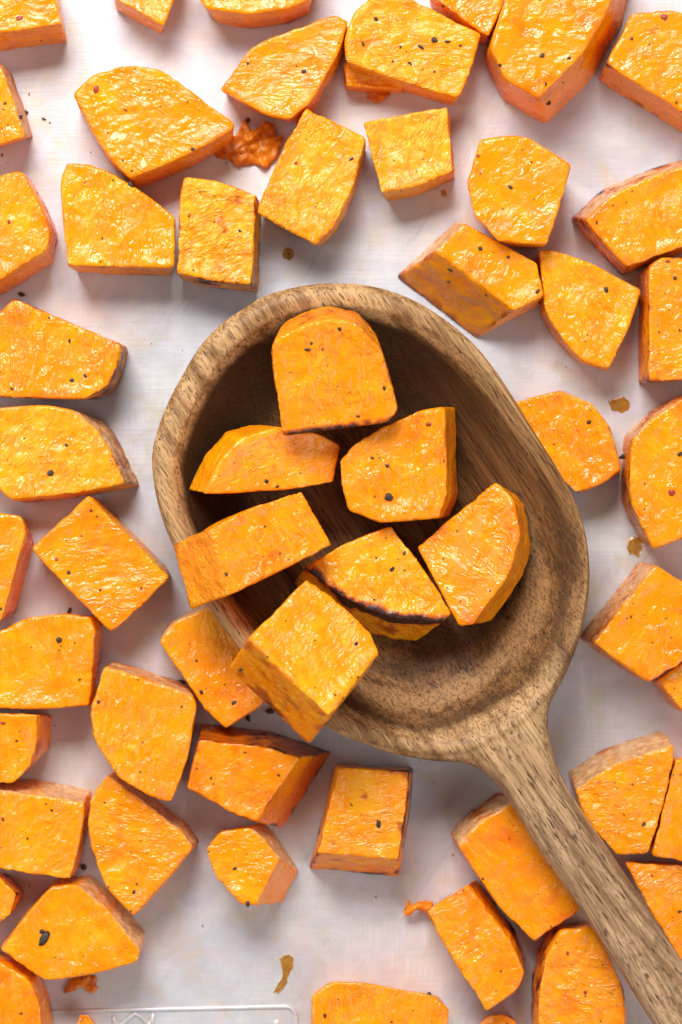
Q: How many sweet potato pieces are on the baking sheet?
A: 56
